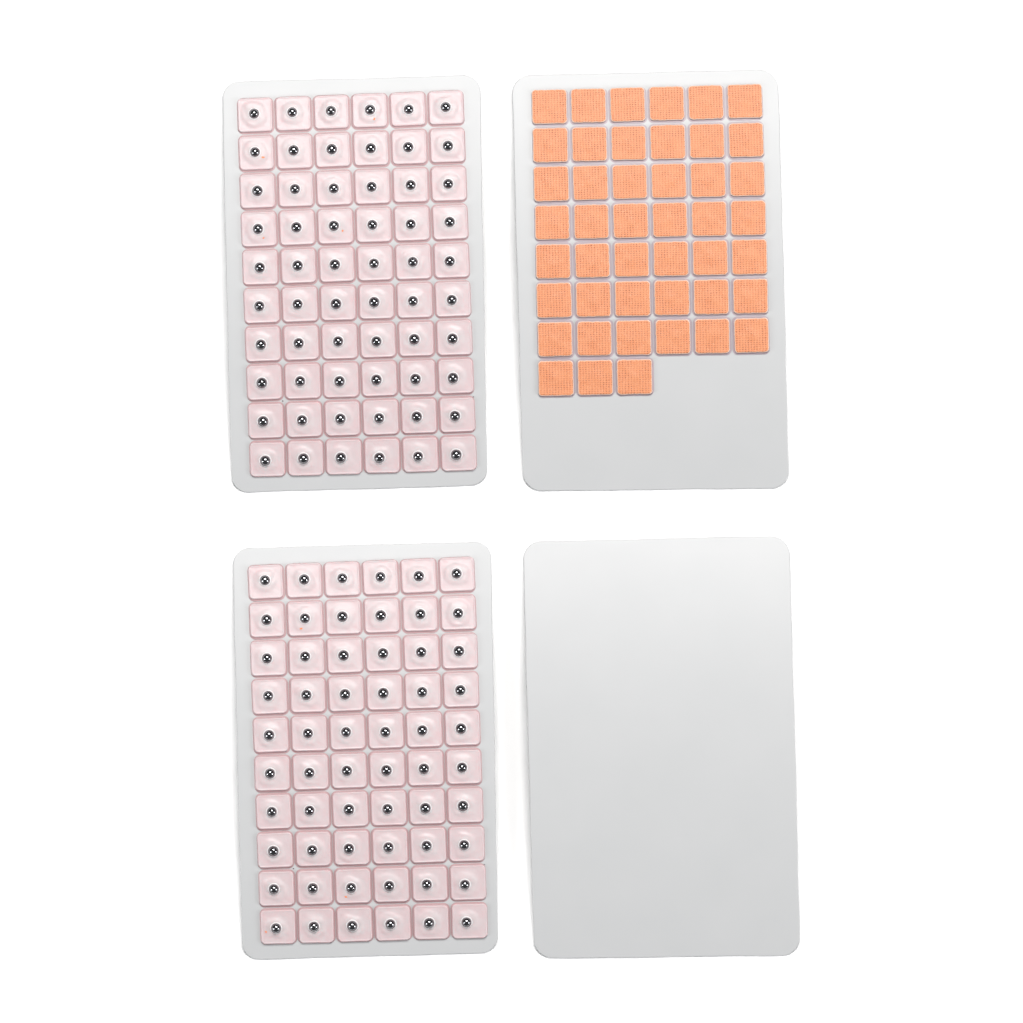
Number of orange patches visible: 45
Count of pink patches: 120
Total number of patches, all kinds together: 165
